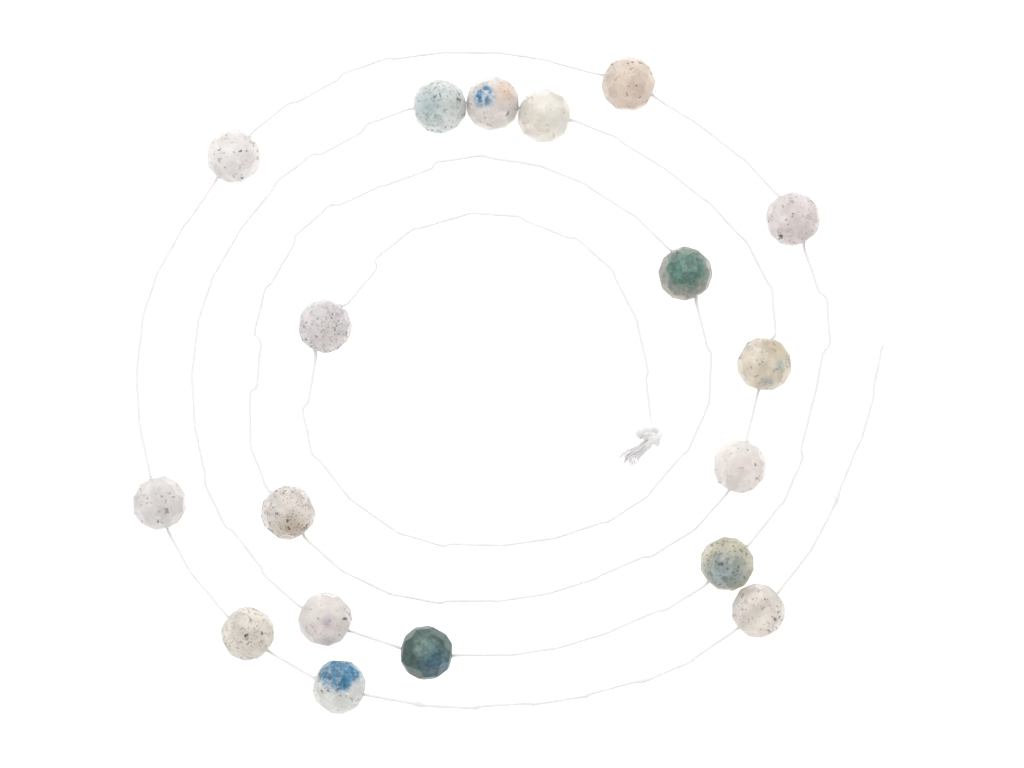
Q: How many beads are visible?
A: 18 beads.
